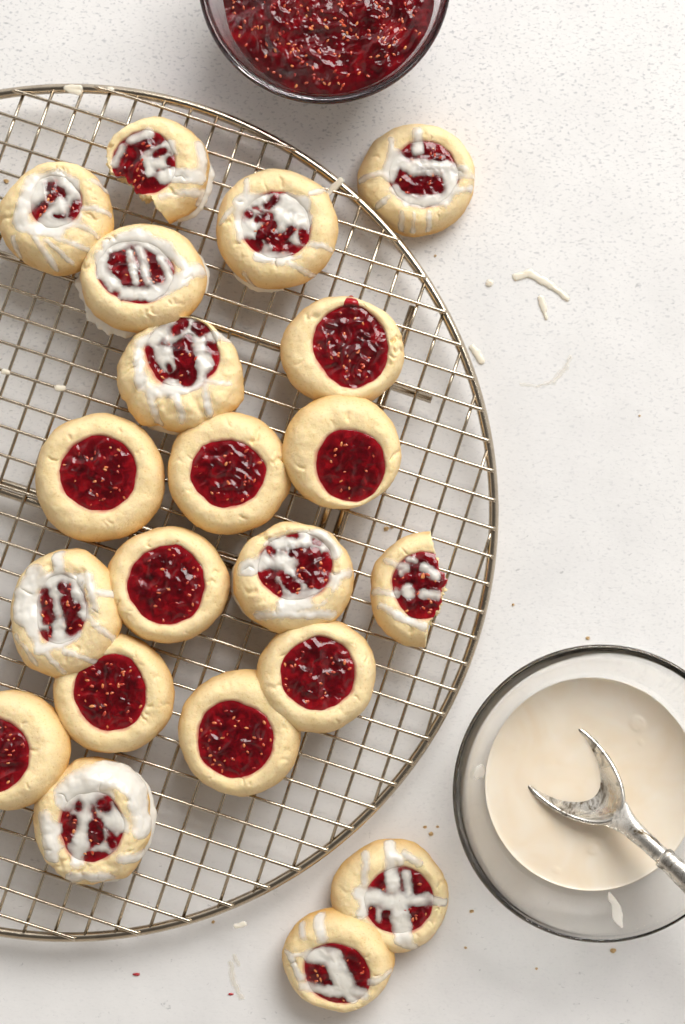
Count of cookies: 21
